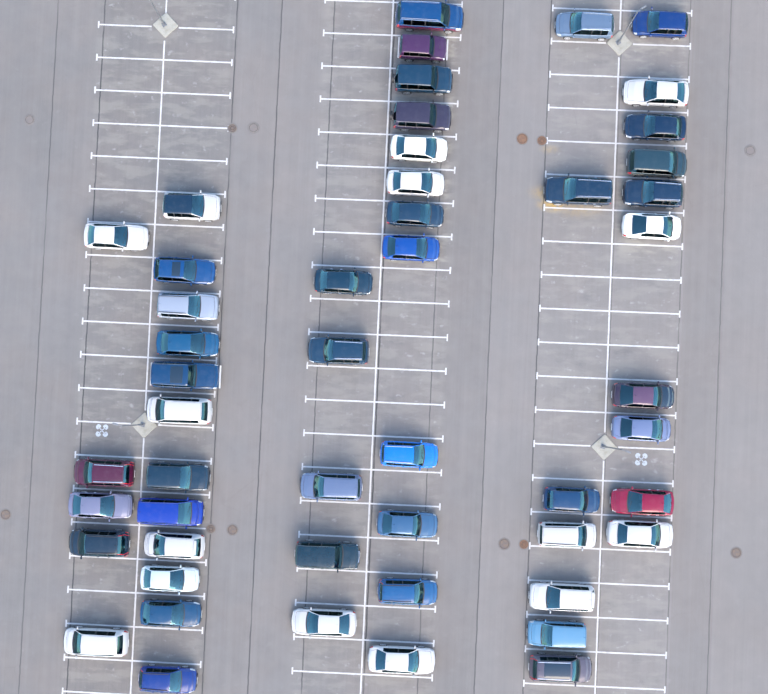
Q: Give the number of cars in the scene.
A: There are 51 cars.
